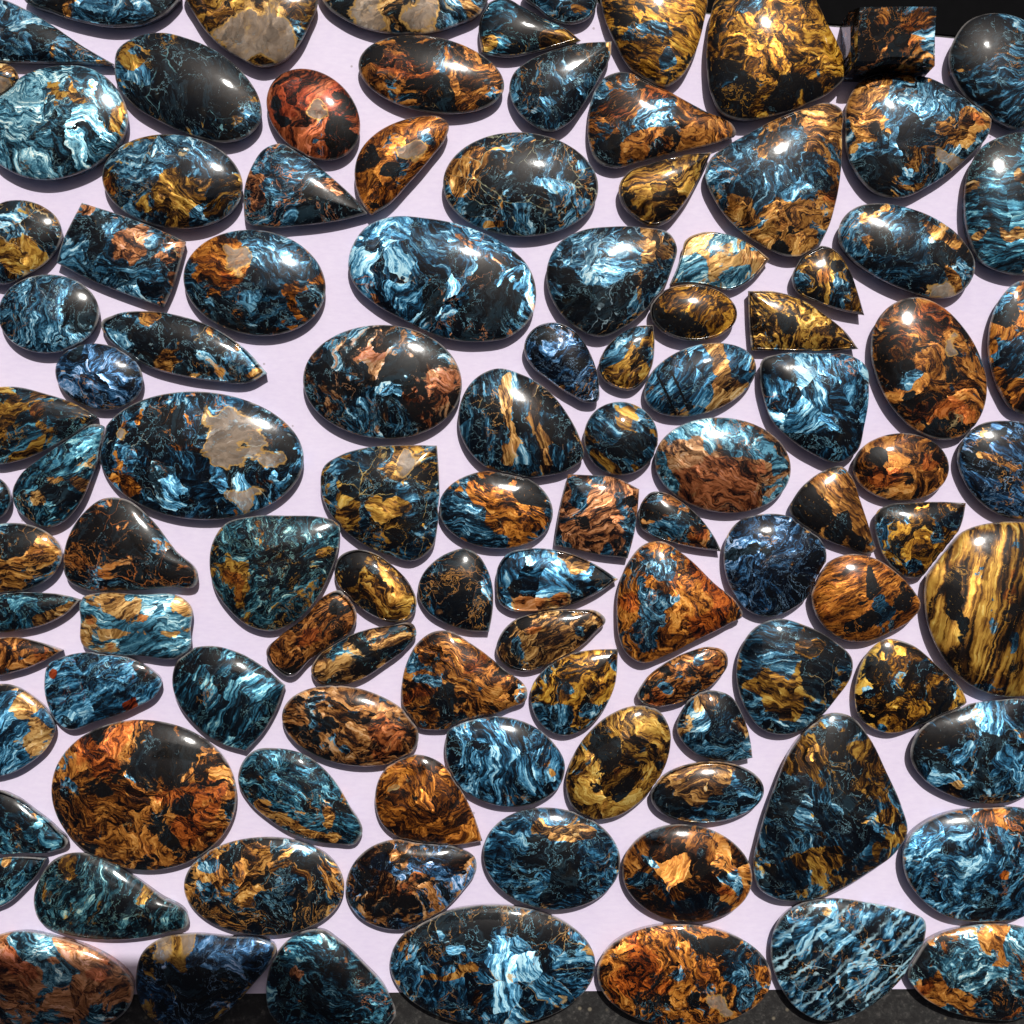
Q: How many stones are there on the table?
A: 109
